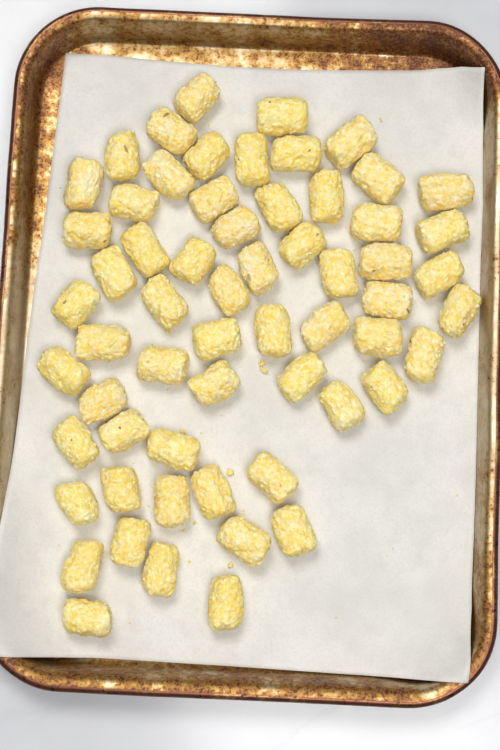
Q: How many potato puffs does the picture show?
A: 61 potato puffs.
